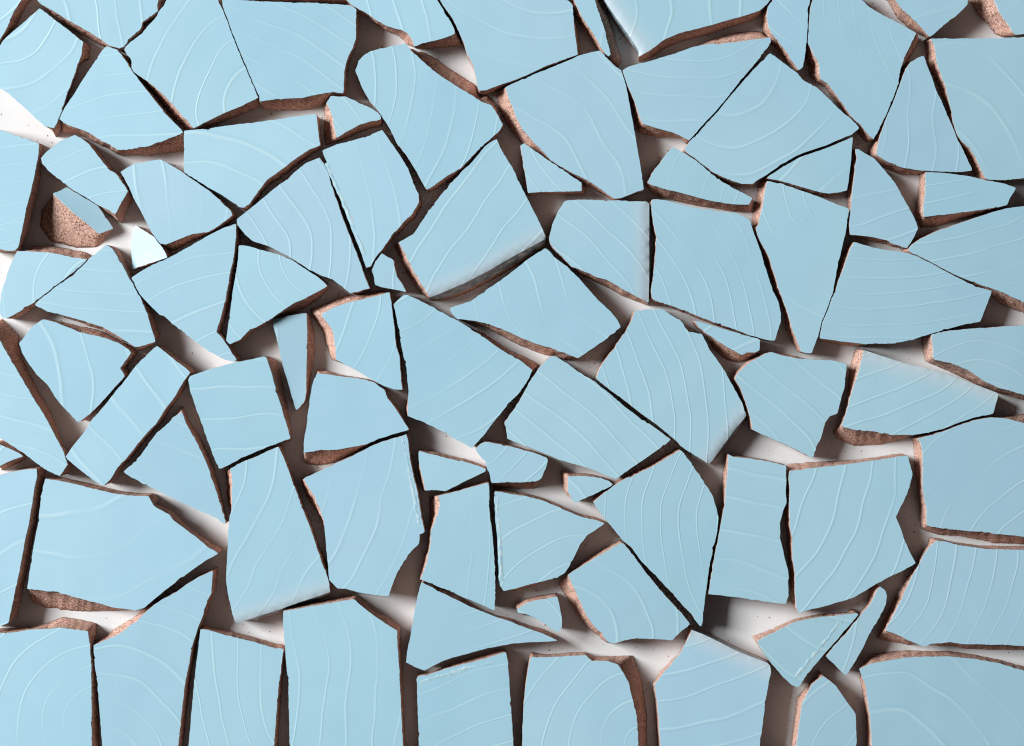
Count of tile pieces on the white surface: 90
